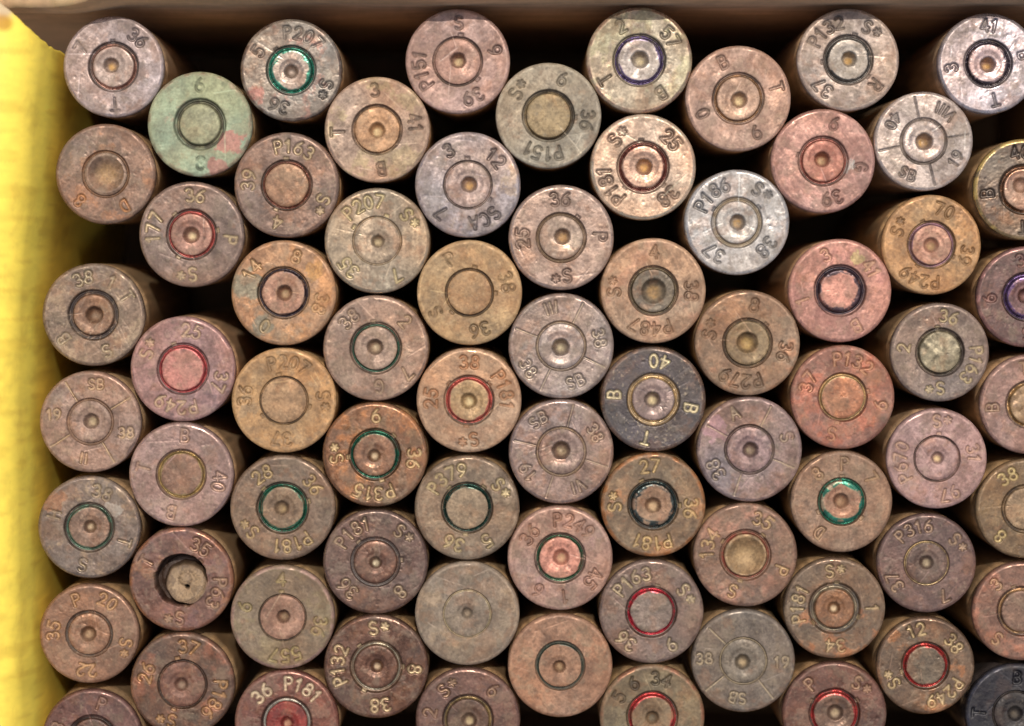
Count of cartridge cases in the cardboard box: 72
